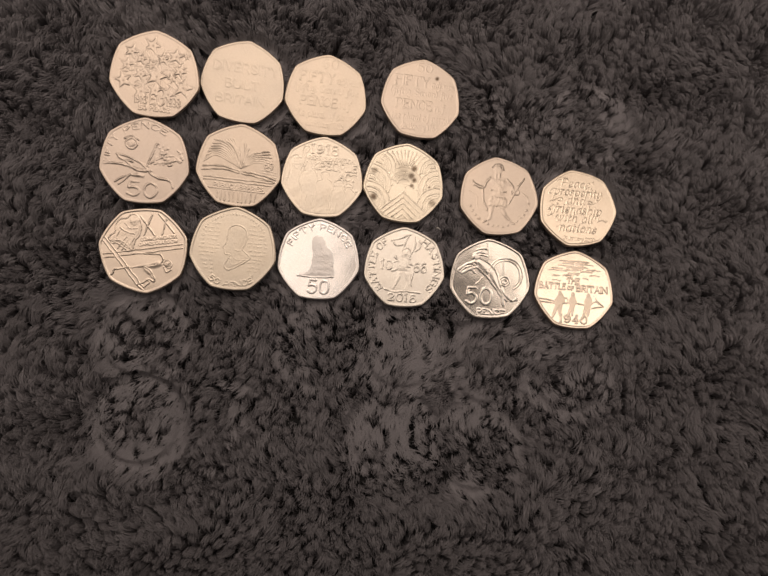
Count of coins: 16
